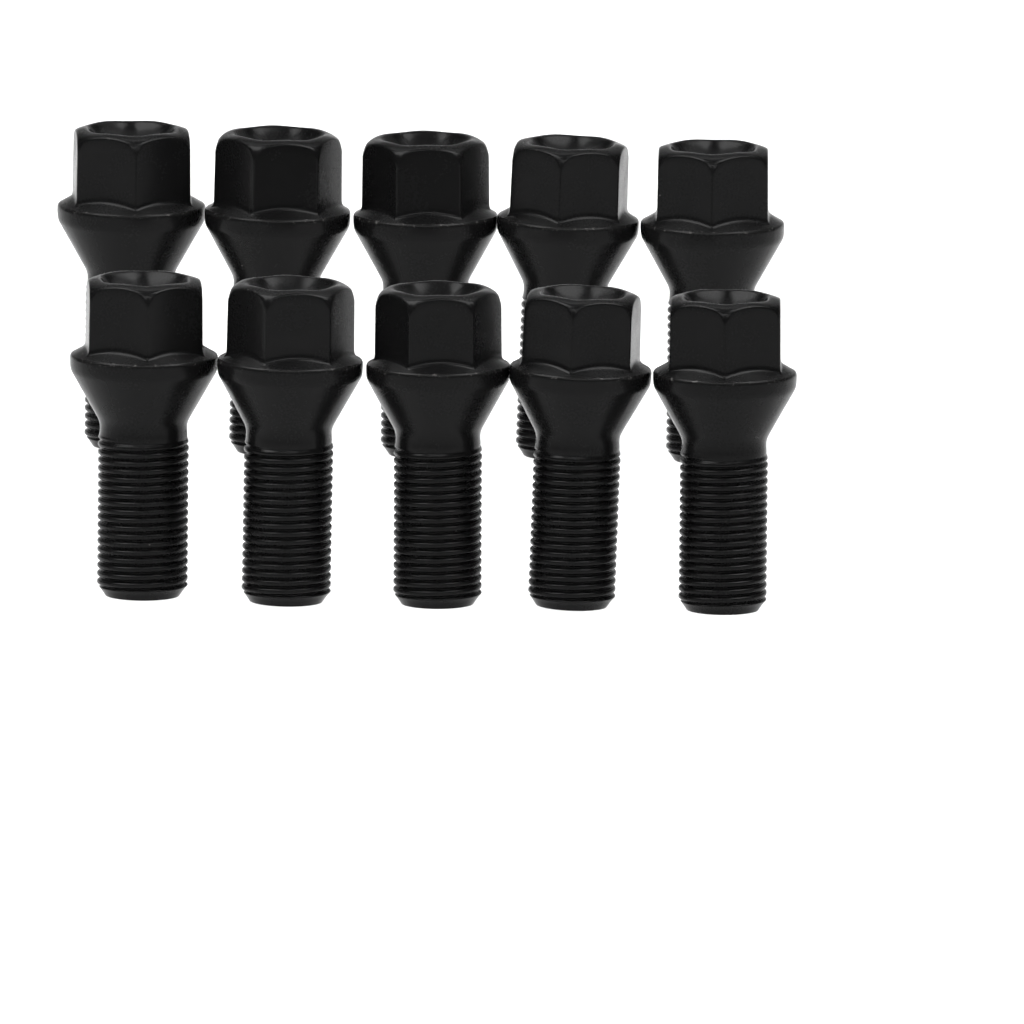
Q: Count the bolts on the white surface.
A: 10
